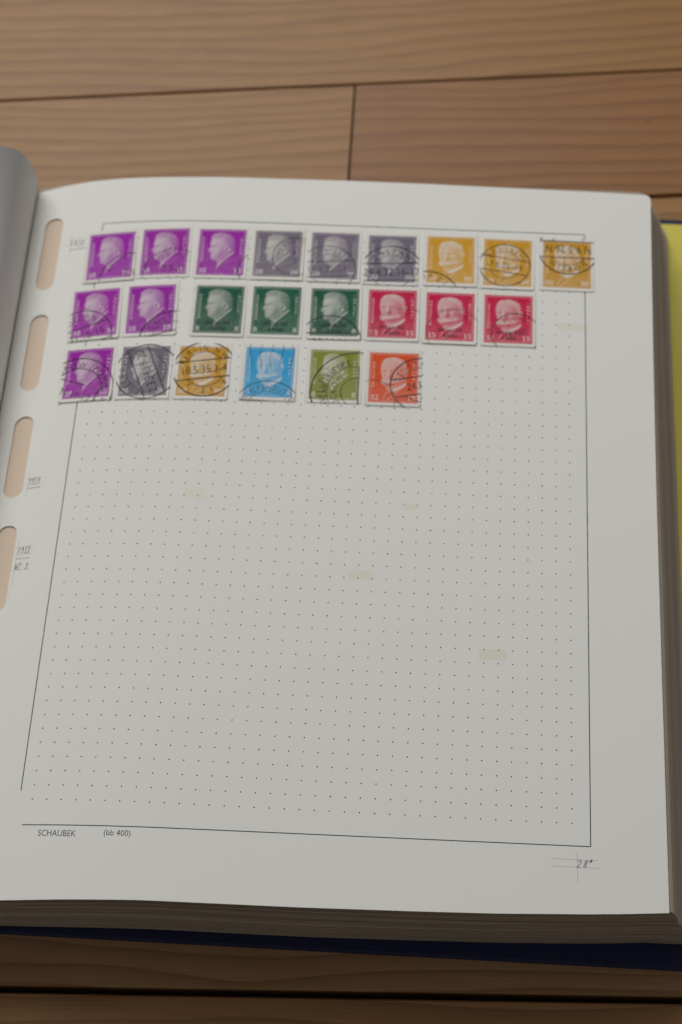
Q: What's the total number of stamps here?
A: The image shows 23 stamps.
